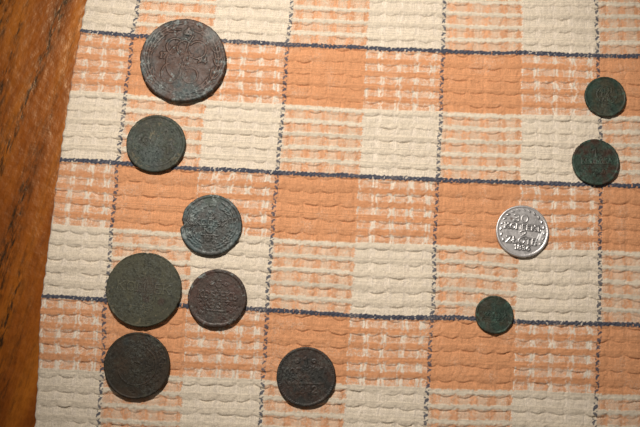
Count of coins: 11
